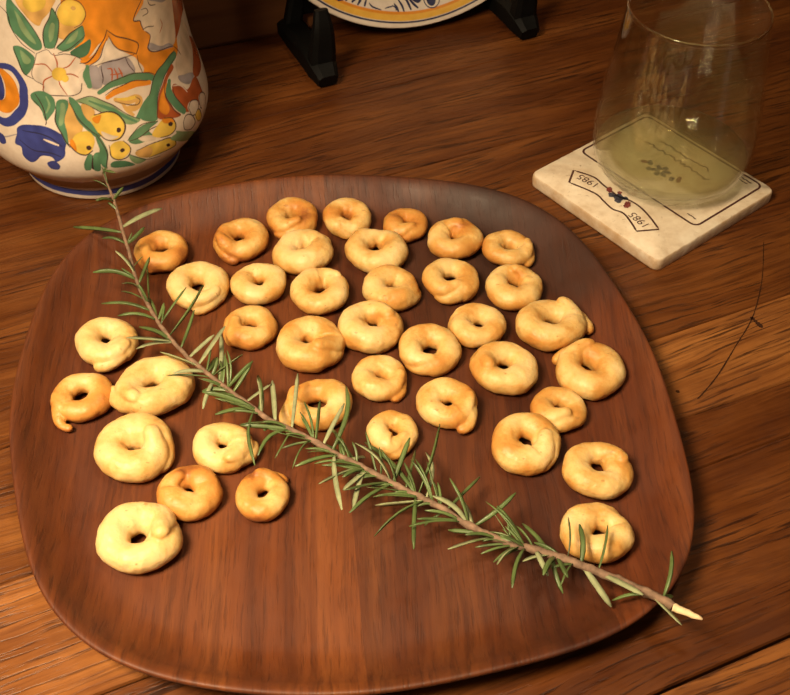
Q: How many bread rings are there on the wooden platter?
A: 39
